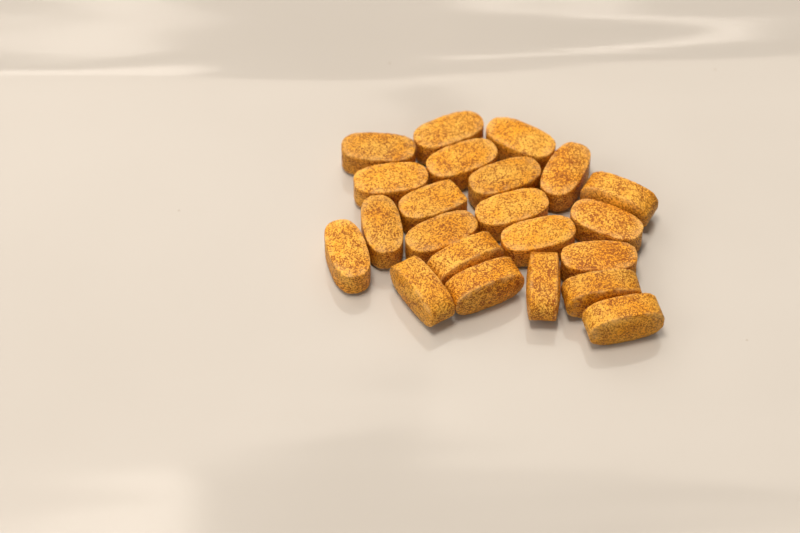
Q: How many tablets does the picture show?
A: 22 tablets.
